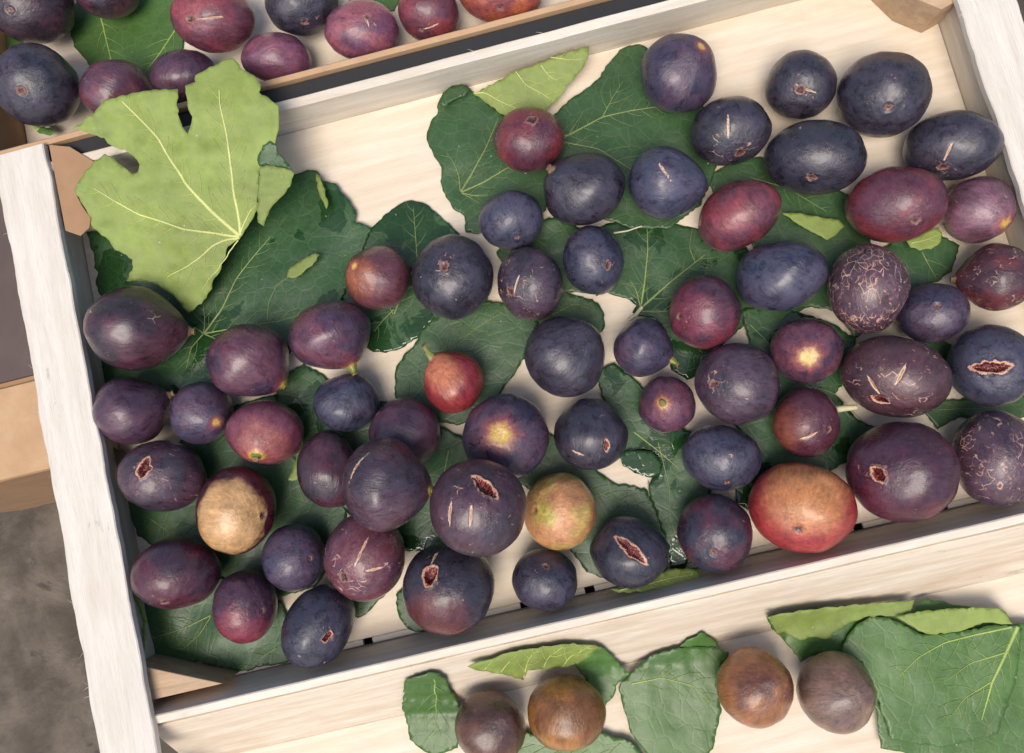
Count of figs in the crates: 75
